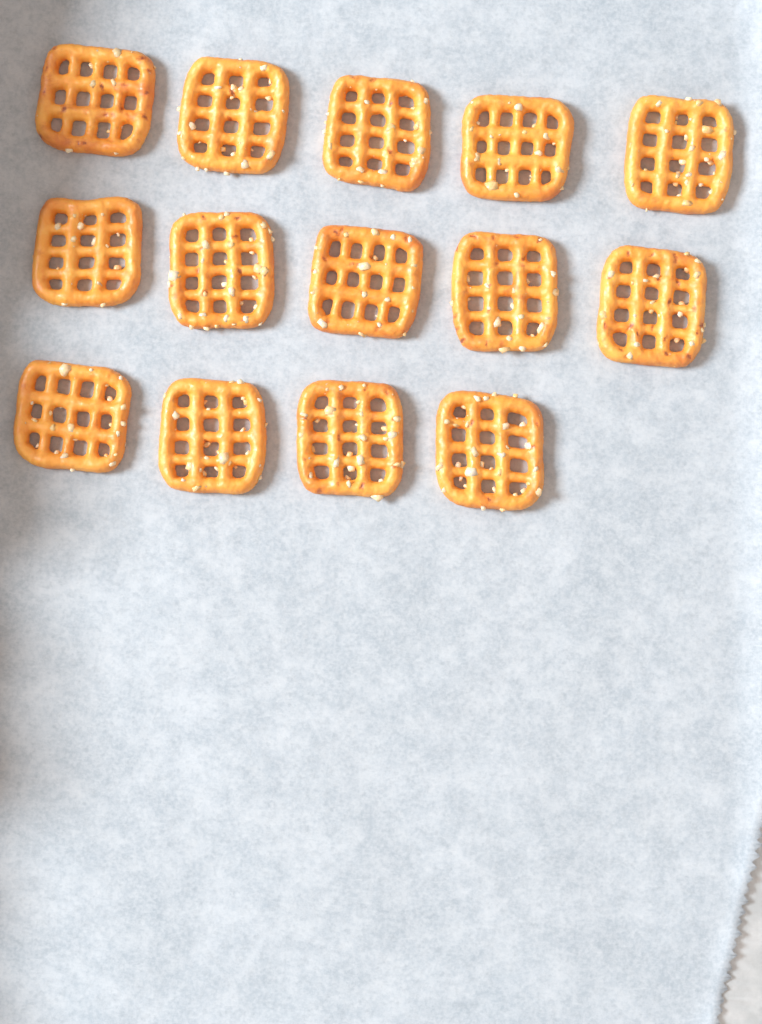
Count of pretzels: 14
